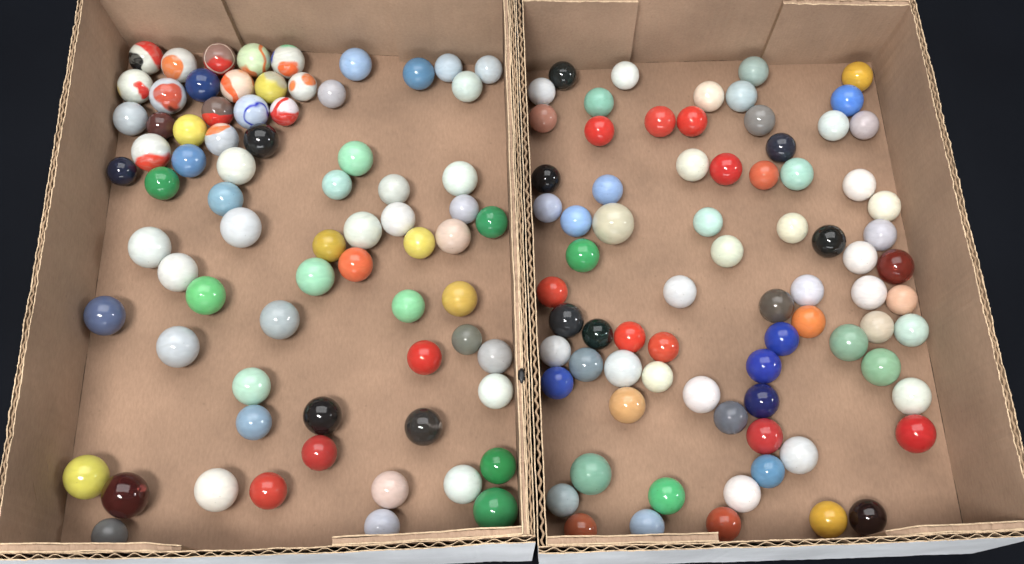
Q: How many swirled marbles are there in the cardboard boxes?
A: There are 15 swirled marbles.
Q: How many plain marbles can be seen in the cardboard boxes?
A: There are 133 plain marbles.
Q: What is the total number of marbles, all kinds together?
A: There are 148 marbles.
